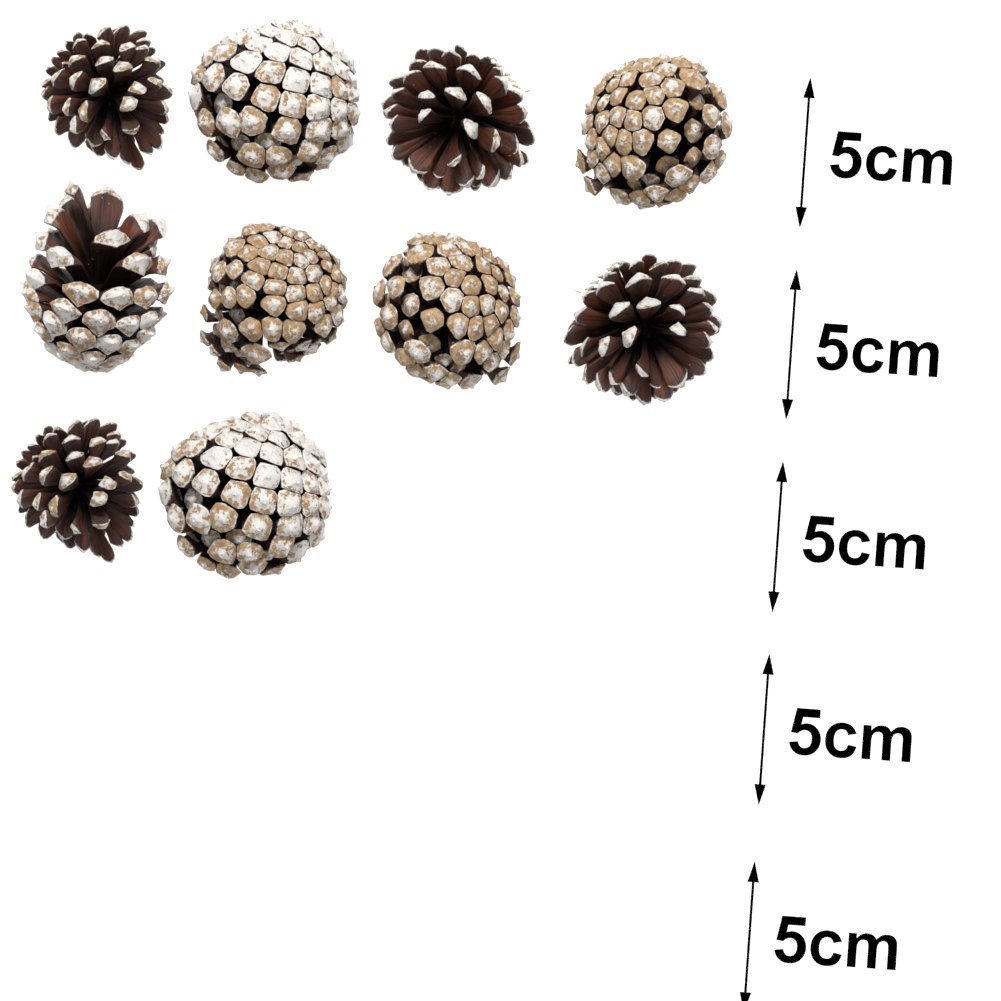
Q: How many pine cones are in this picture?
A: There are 10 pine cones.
